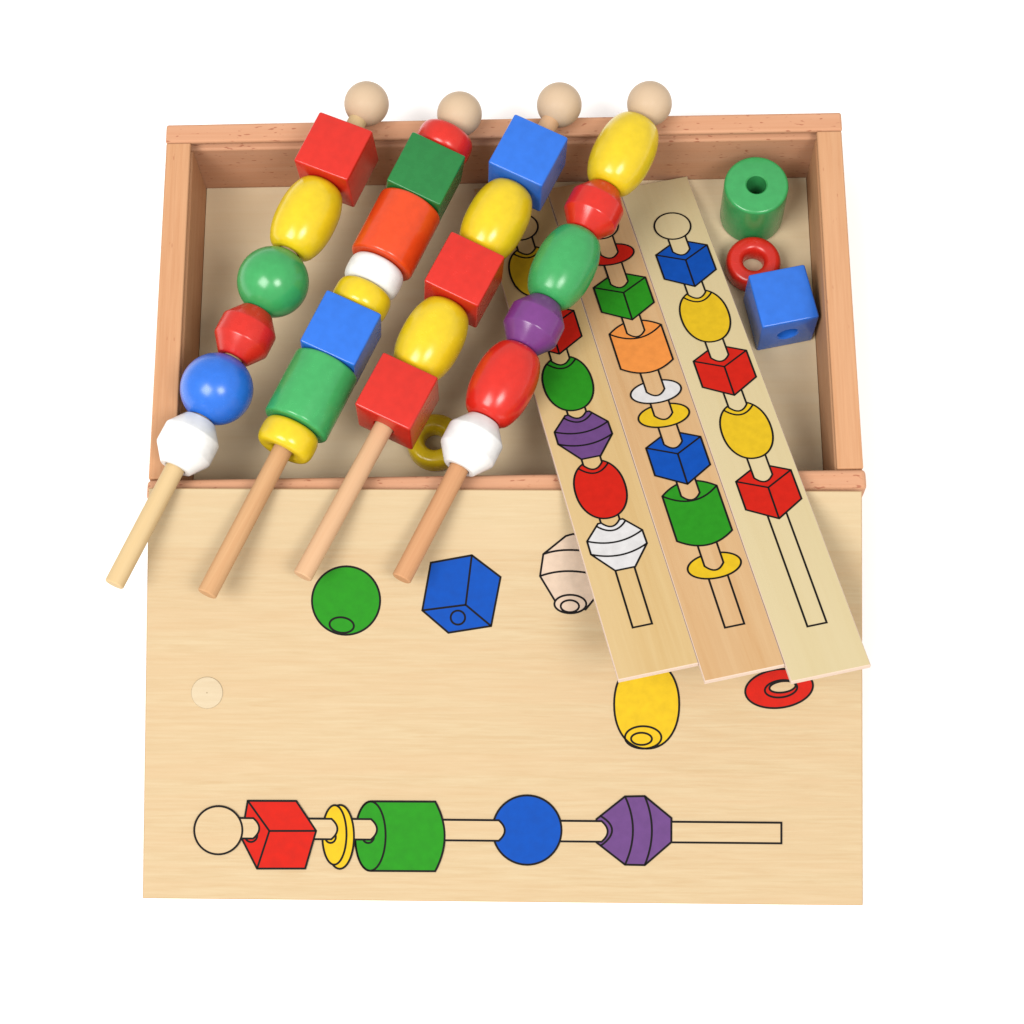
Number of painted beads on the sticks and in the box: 29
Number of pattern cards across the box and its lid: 3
